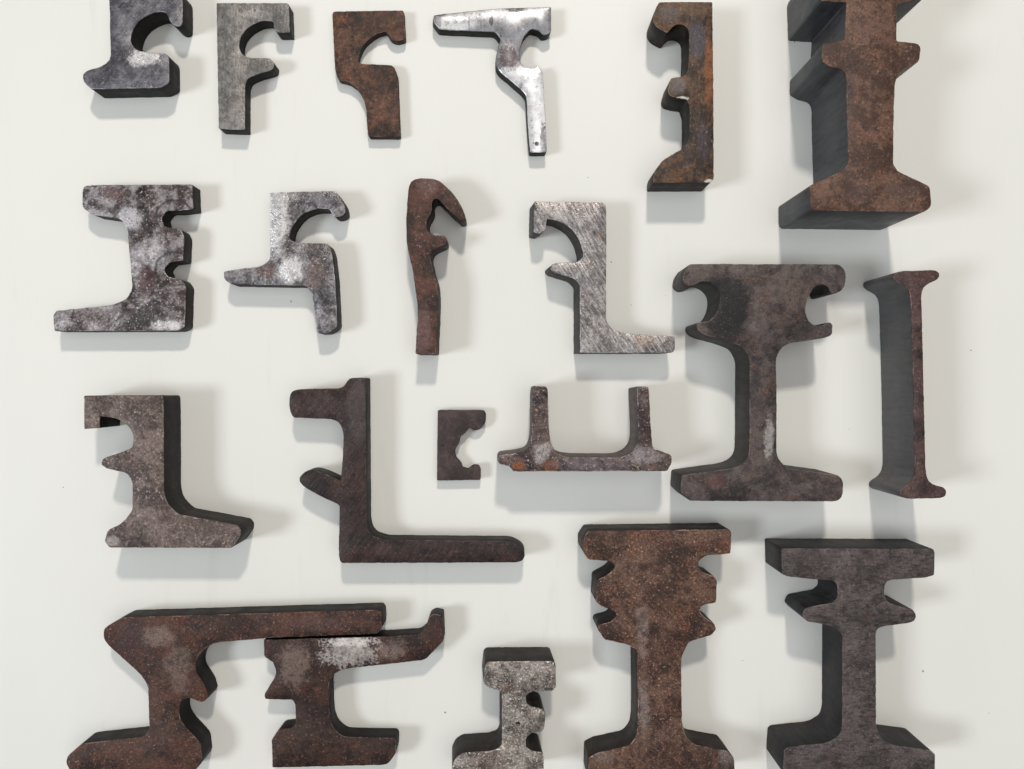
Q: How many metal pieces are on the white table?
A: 21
